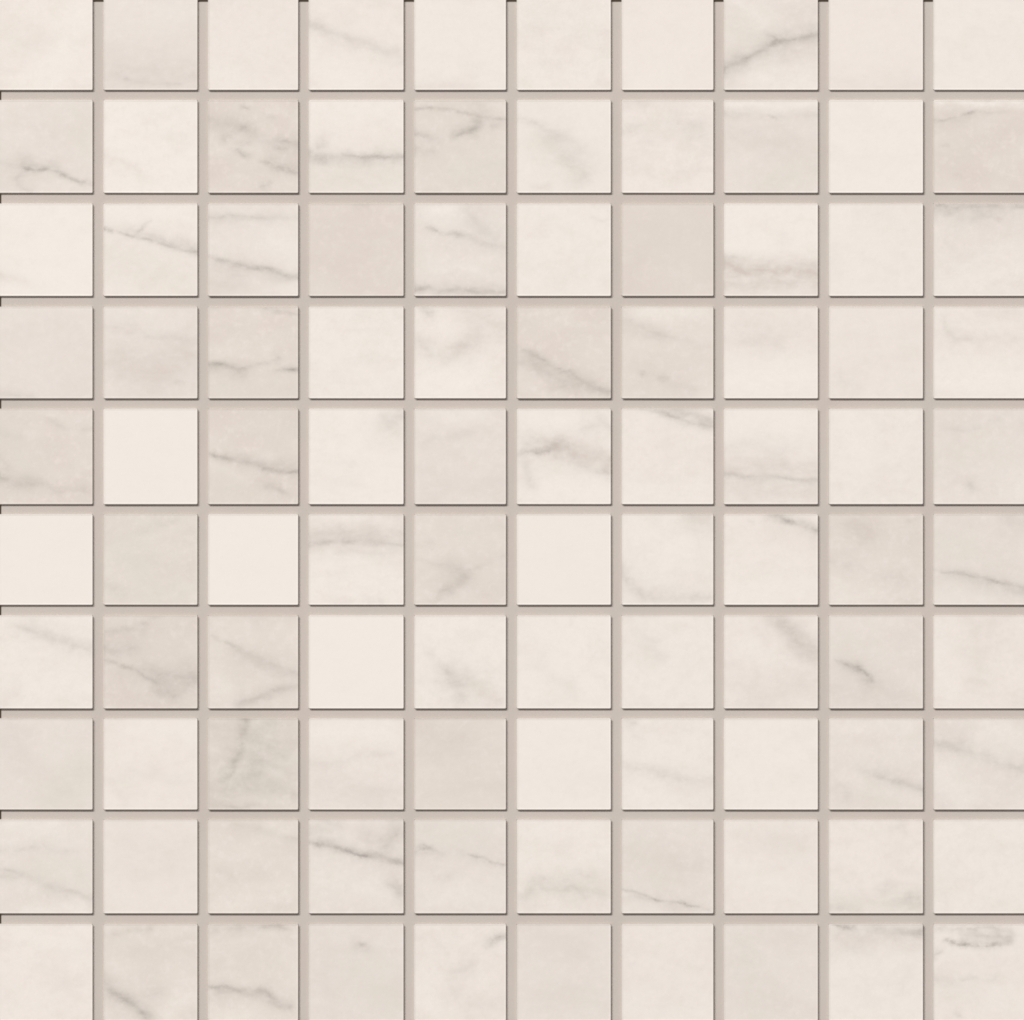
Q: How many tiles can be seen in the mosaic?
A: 100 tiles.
